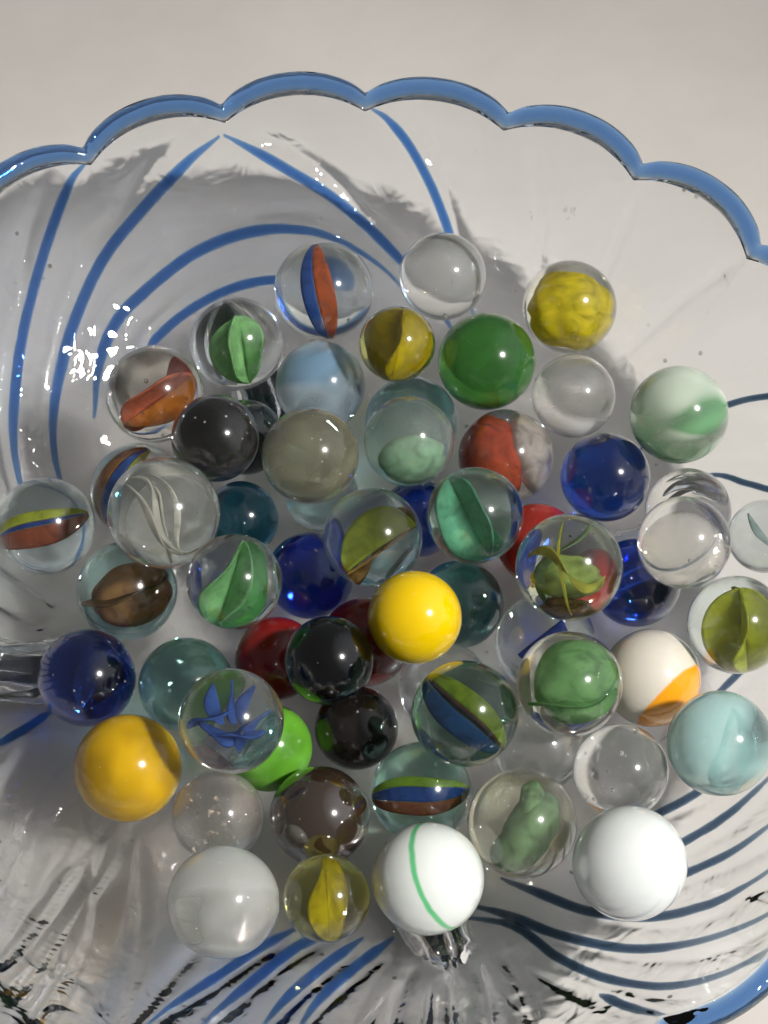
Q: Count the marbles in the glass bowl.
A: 62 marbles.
